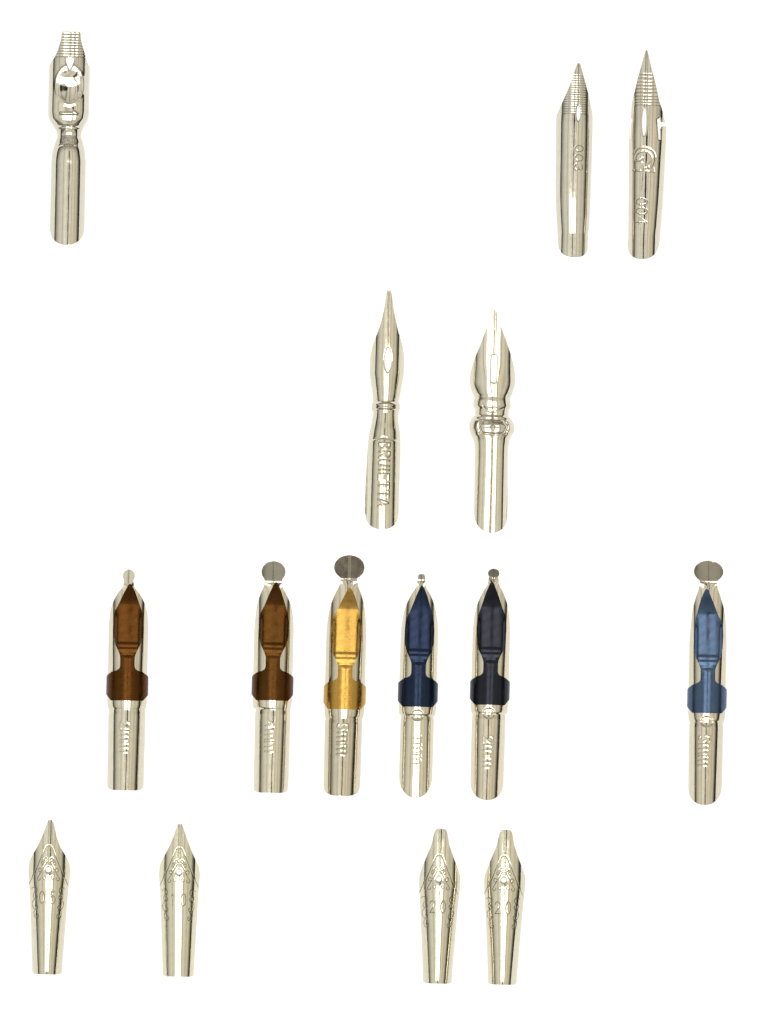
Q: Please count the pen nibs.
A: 15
